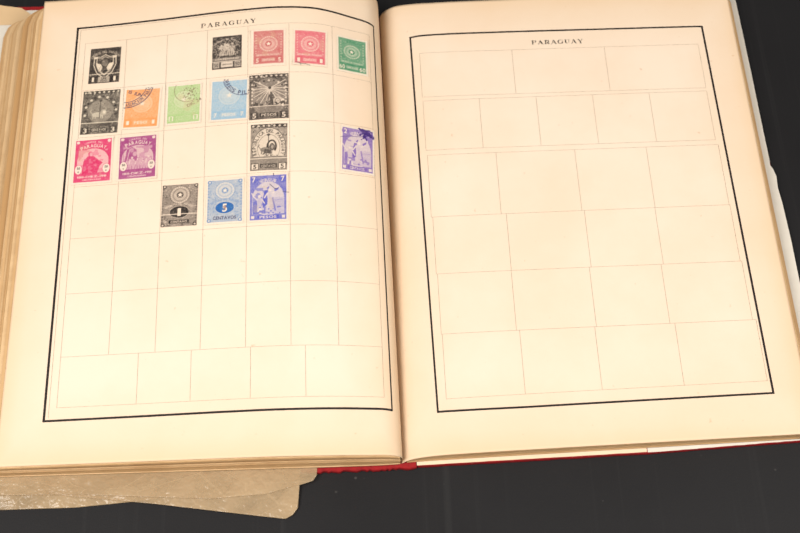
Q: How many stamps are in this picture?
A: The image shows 17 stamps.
